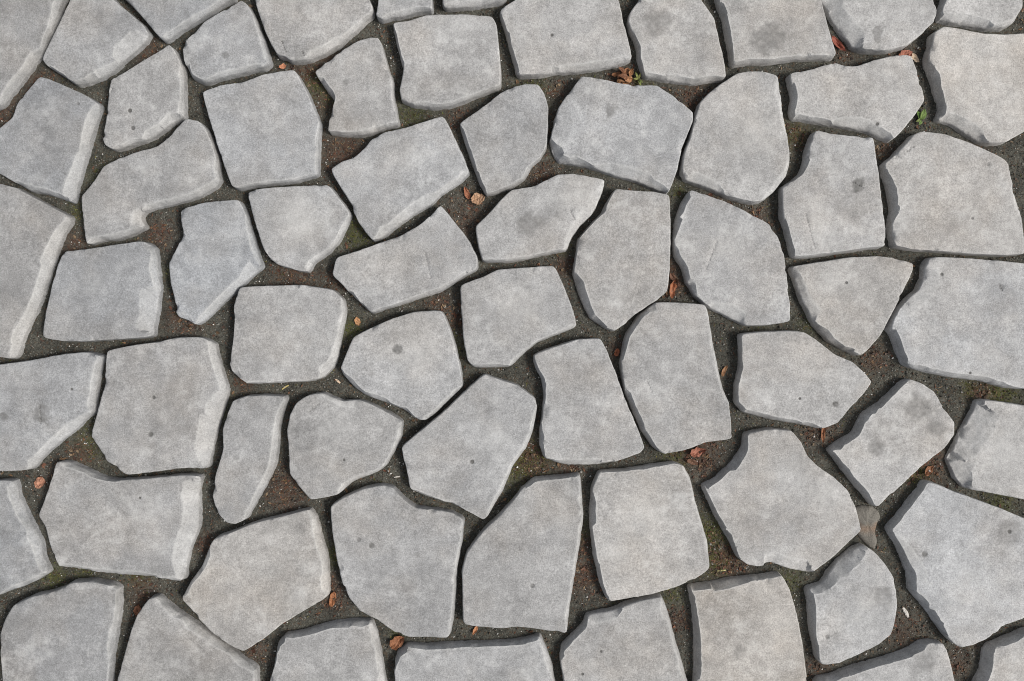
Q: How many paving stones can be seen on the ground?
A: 66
